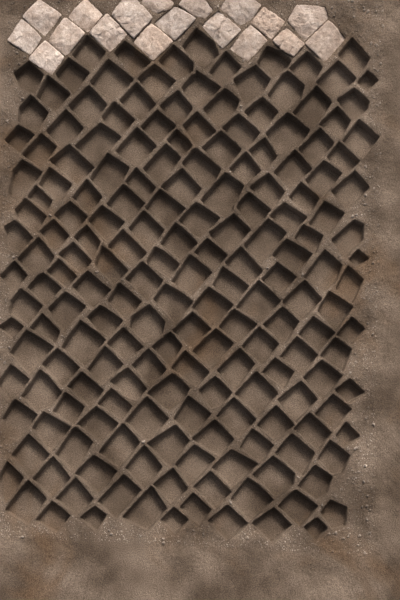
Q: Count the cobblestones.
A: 18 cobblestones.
